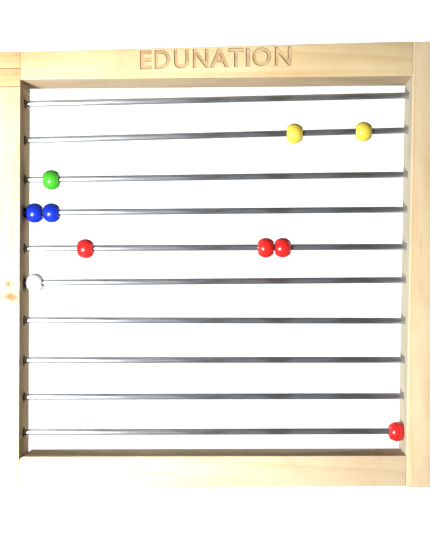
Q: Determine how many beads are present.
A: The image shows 10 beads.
